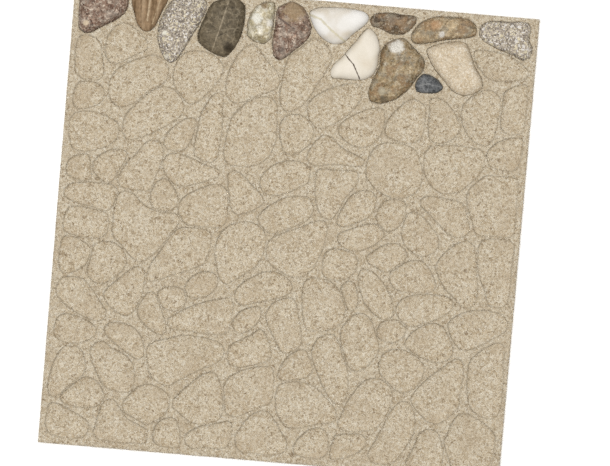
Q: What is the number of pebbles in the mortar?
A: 14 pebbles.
